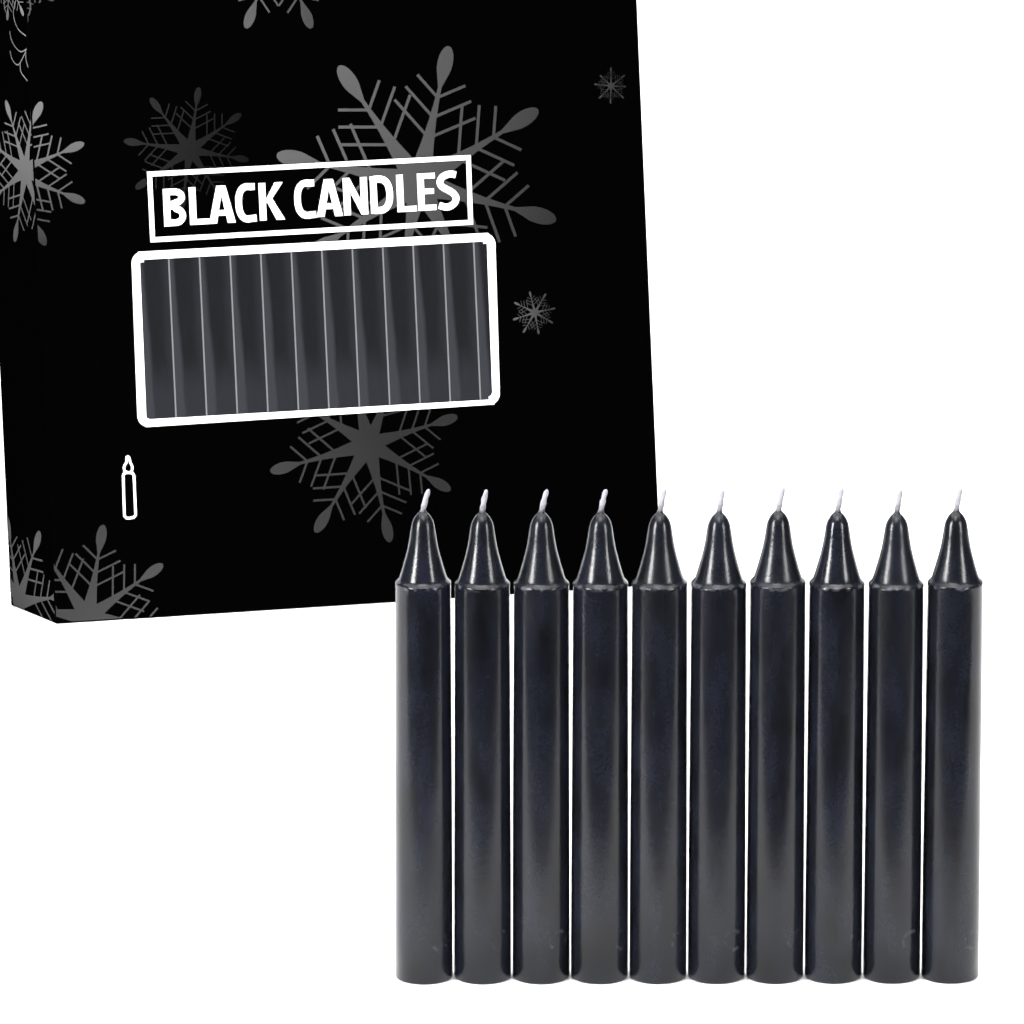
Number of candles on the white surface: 10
